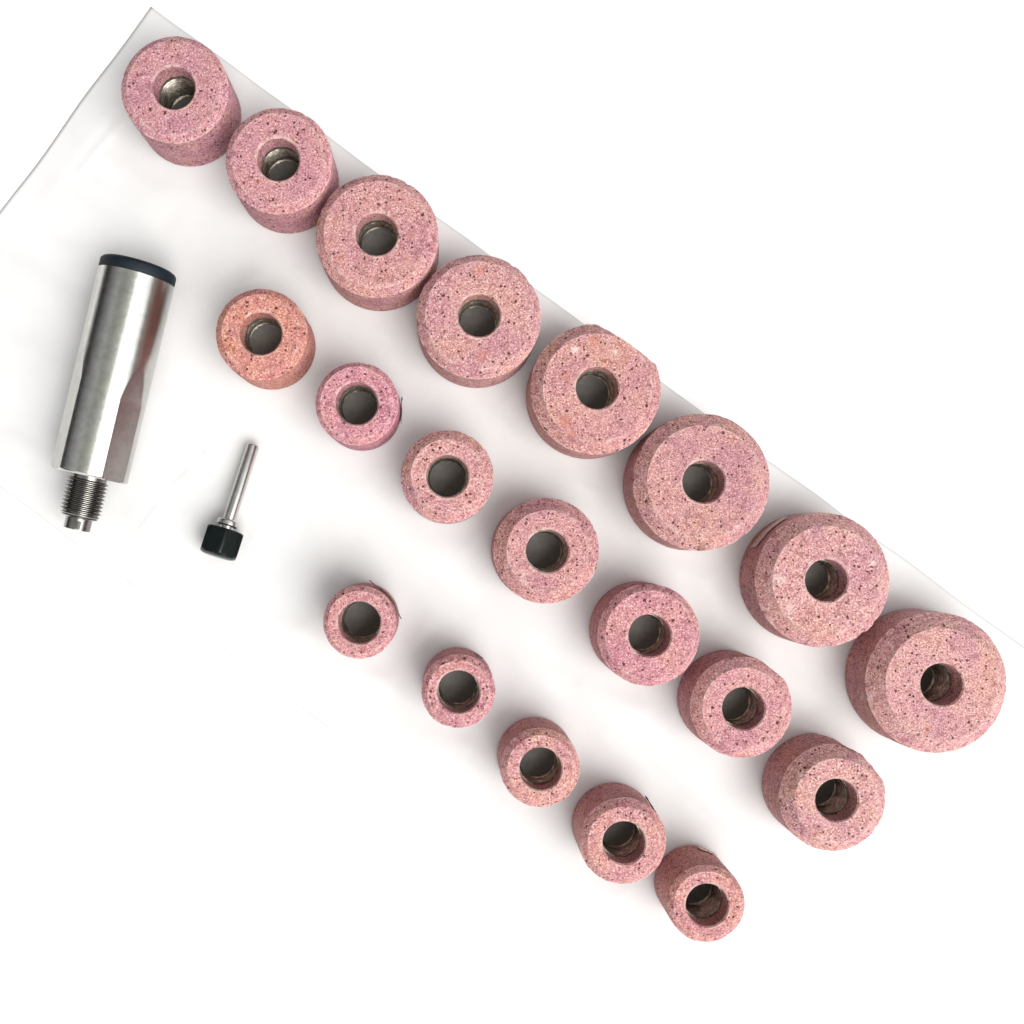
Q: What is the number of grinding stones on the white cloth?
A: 20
